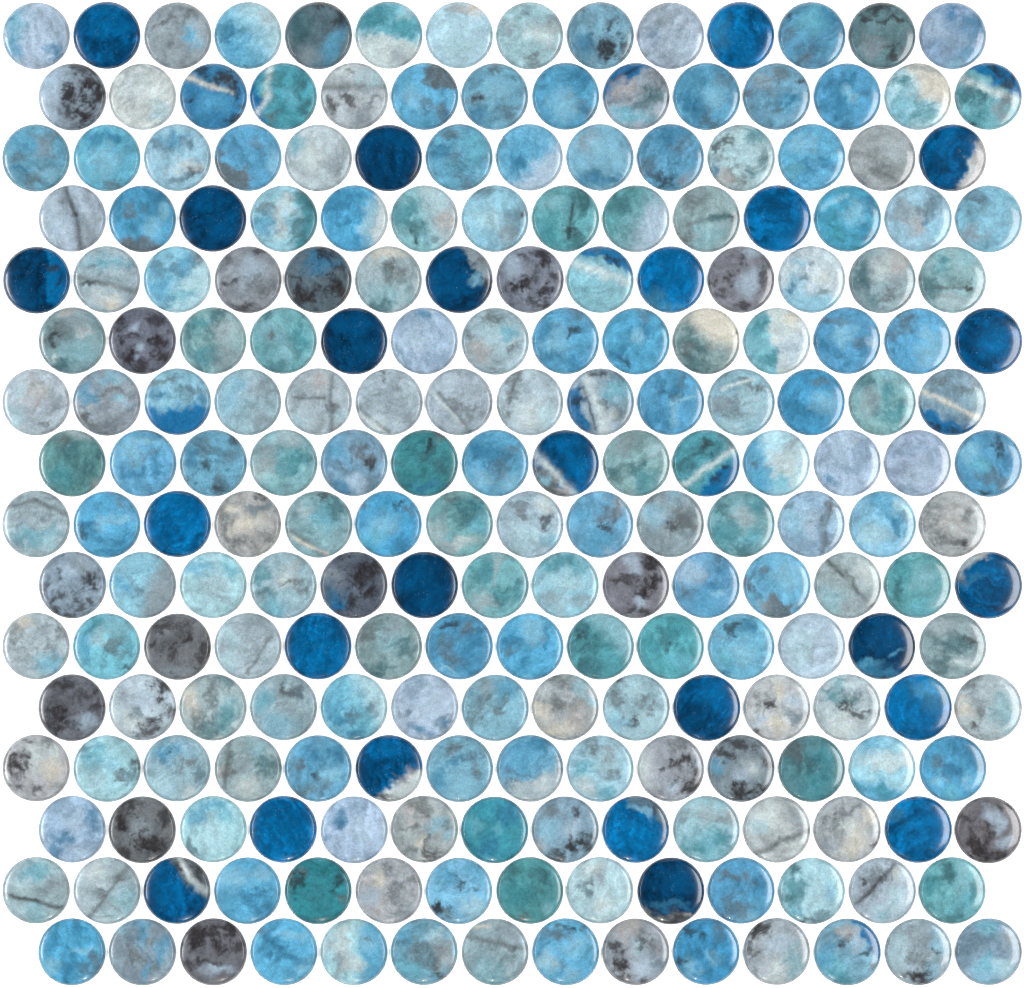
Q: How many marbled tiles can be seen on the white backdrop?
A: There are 199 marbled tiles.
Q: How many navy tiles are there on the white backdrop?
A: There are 25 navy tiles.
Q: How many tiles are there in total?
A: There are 224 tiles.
